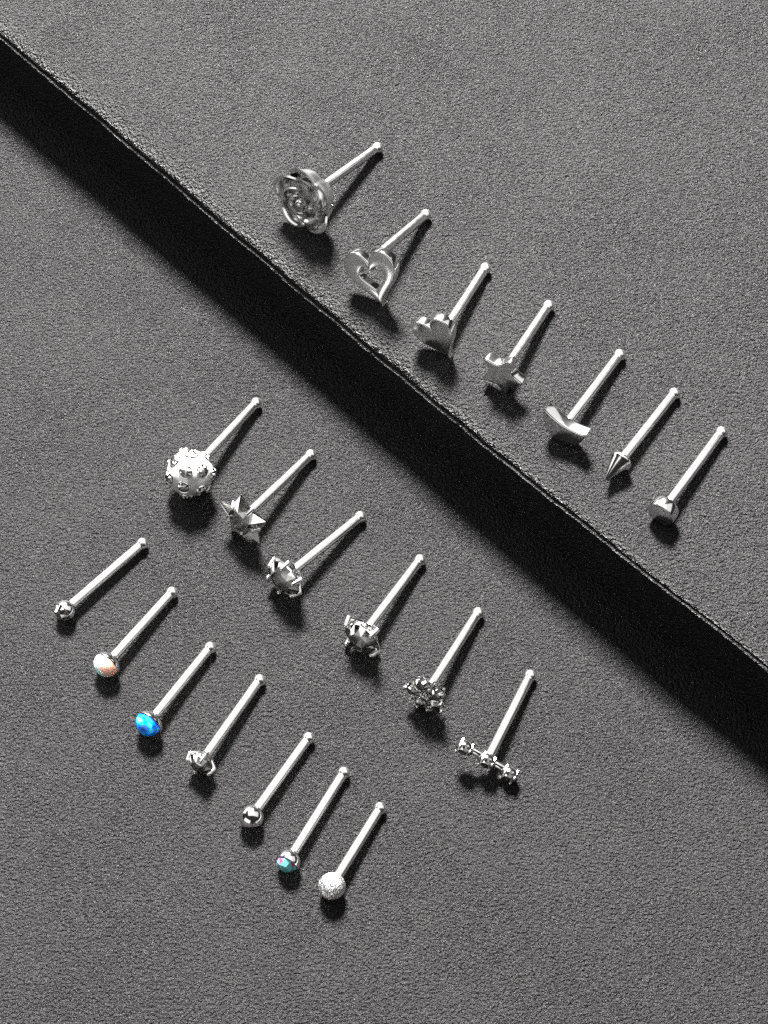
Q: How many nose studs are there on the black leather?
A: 20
